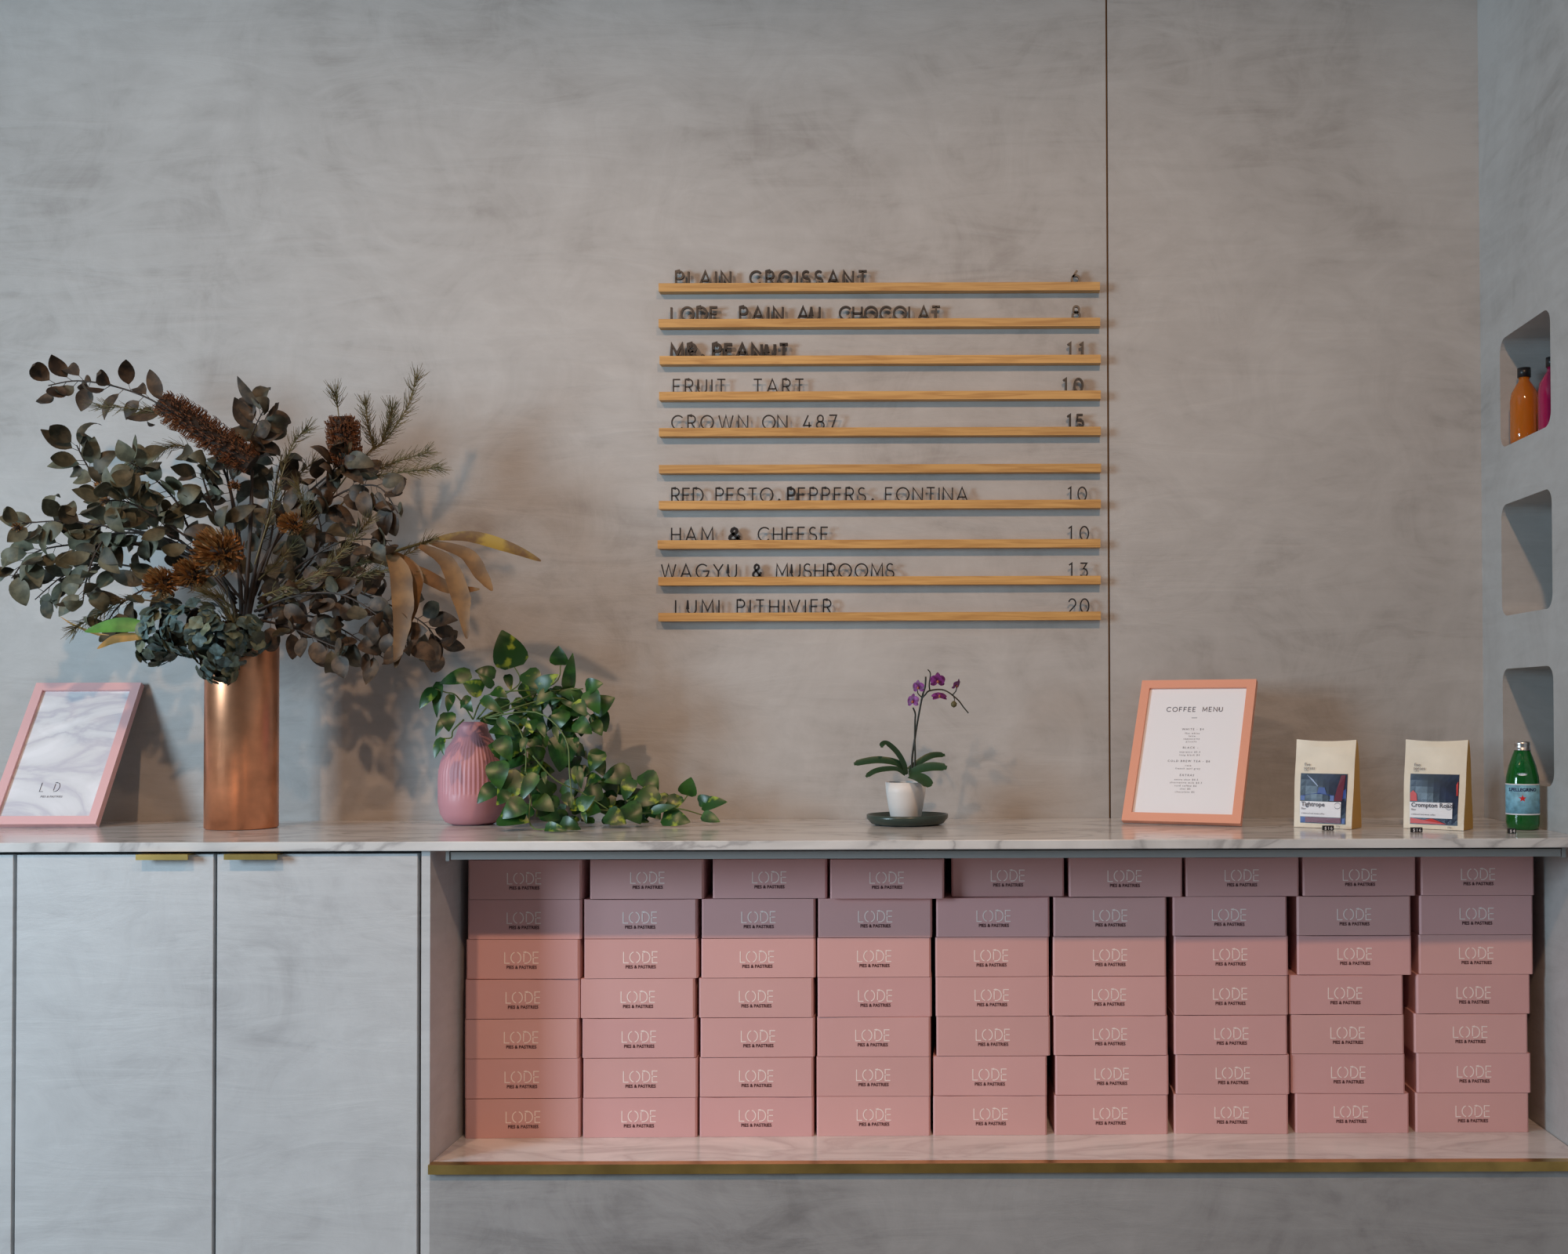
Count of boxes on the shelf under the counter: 63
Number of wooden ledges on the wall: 10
